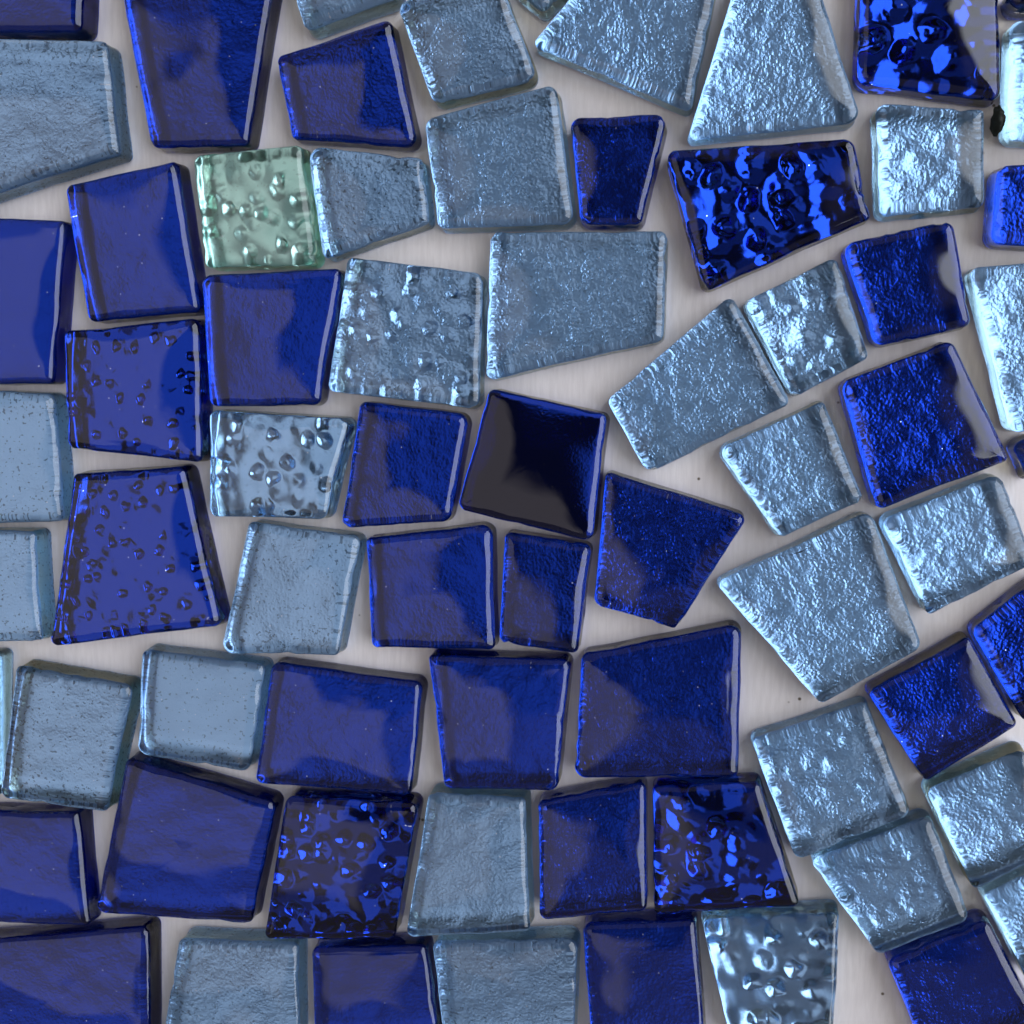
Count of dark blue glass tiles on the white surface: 35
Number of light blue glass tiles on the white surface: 33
